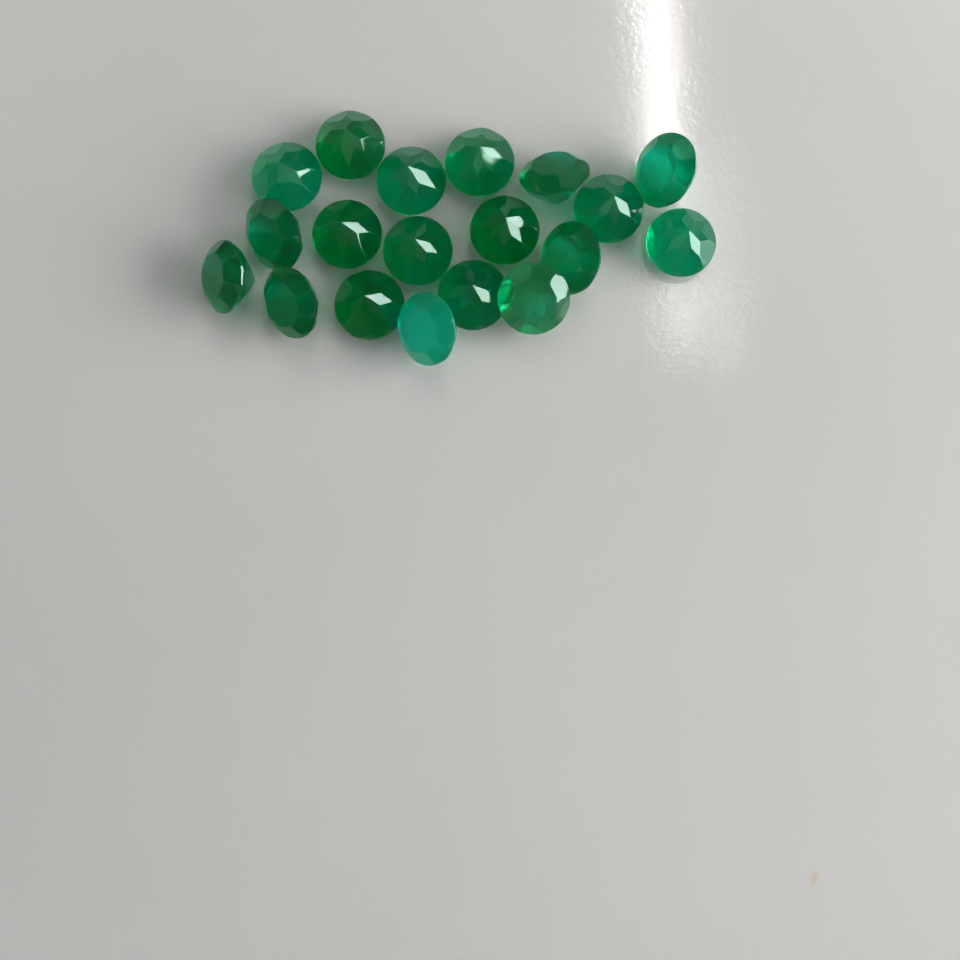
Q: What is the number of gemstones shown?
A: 19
